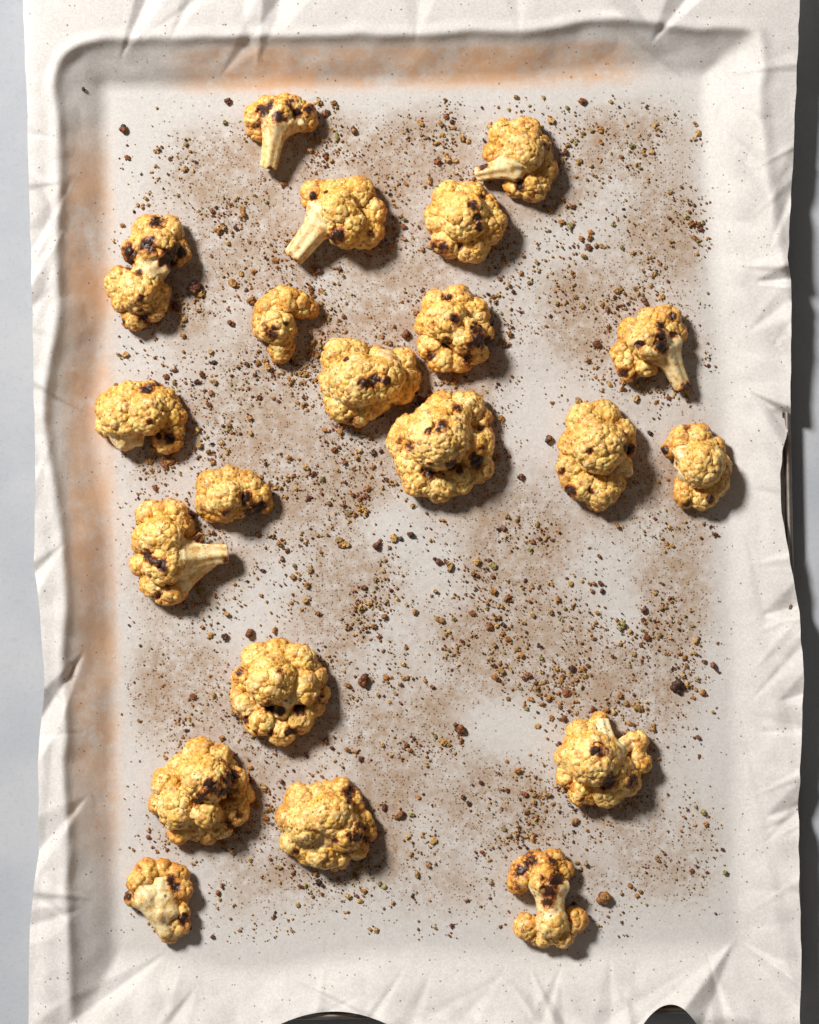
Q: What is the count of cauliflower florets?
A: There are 21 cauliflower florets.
